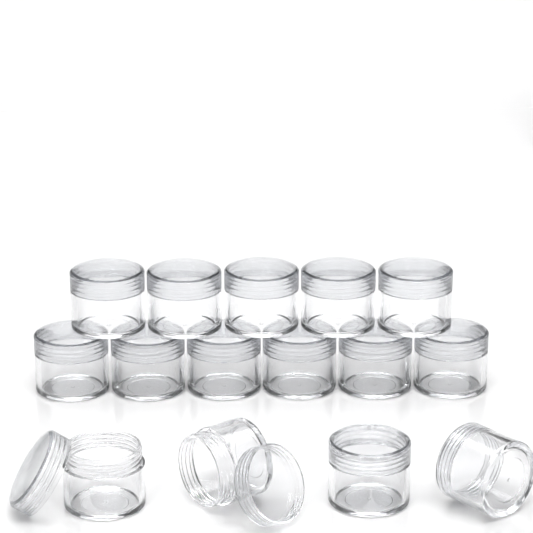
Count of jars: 15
